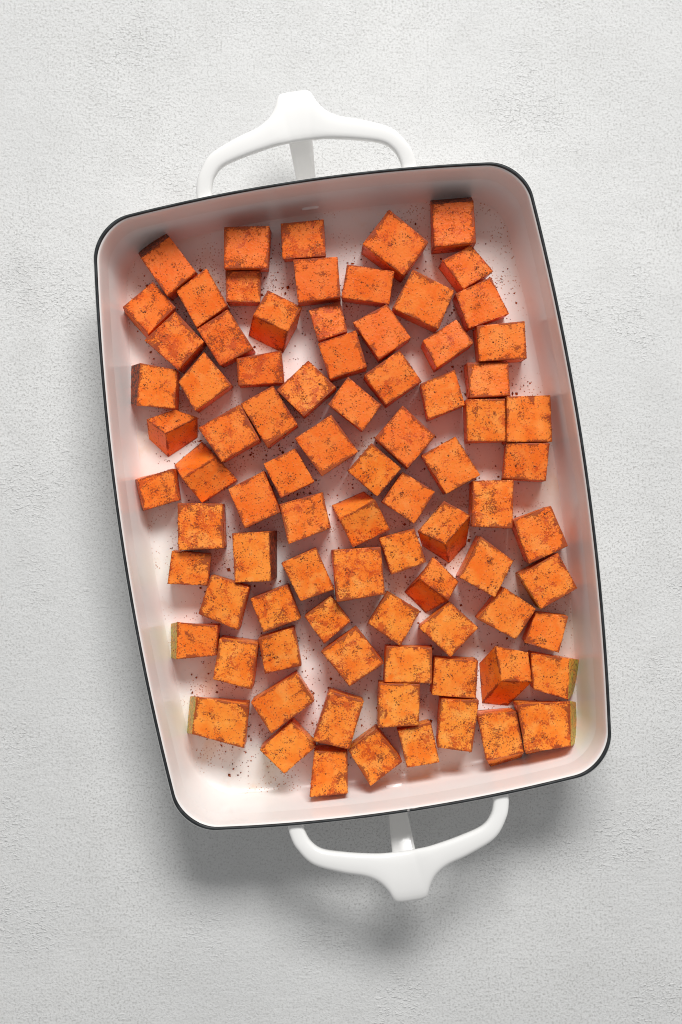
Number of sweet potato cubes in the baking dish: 84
